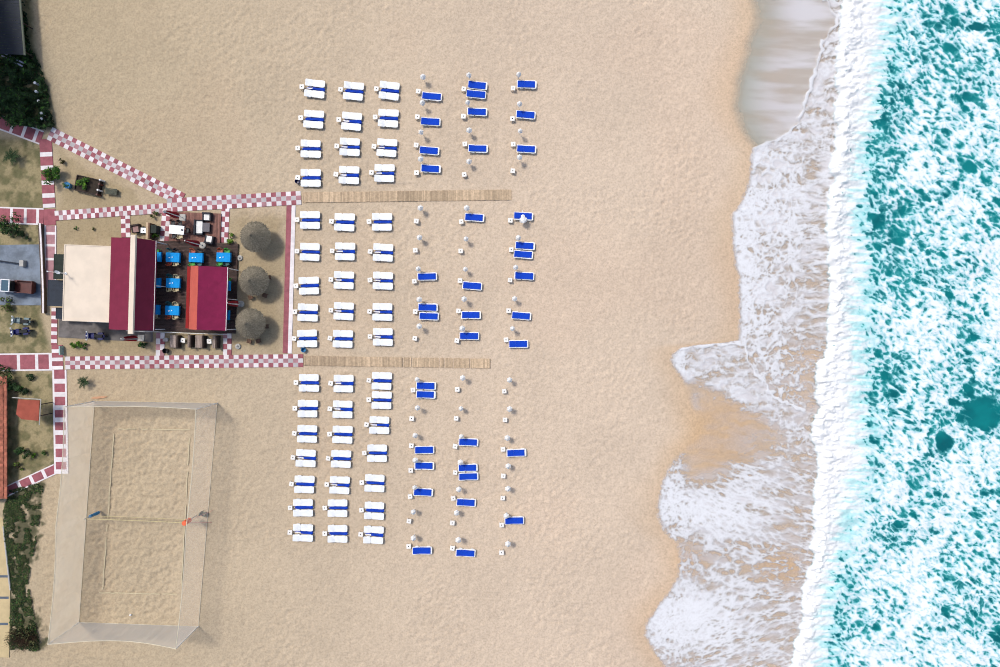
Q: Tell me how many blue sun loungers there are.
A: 37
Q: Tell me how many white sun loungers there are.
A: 96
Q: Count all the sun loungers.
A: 133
